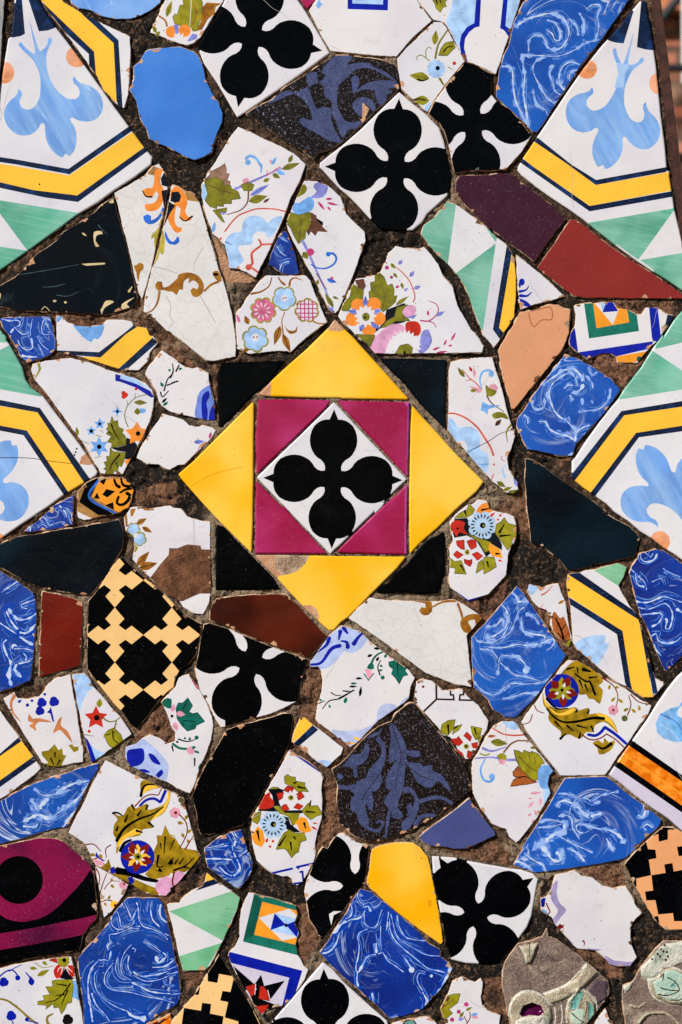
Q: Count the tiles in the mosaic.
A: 105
